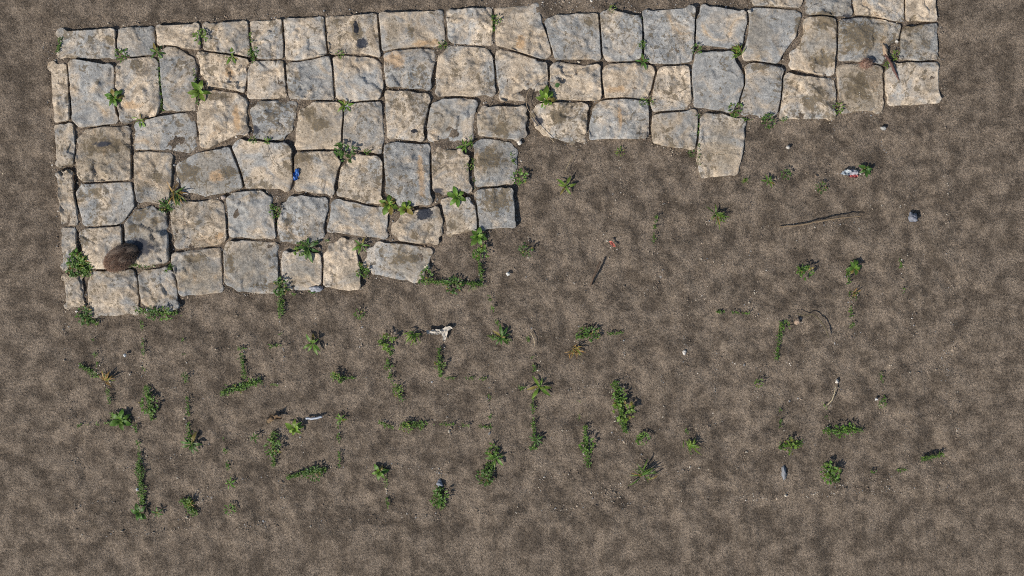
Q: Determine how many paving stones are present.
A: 83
